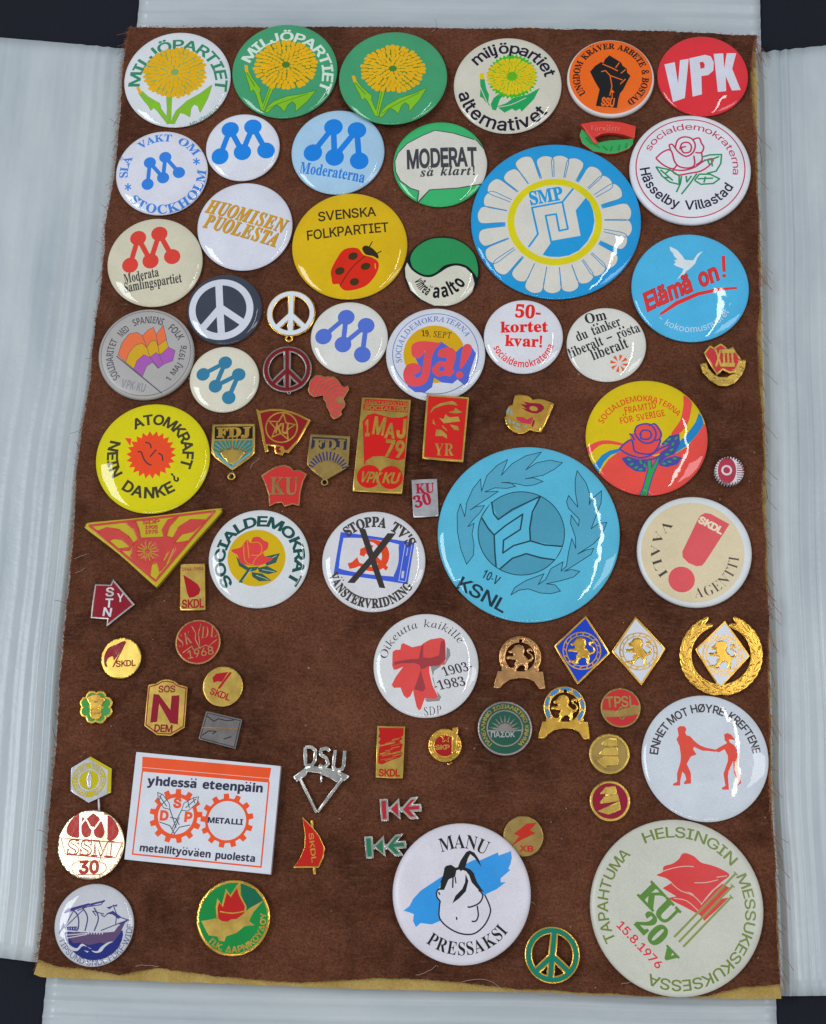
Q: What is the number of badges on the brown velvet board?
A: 79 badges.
